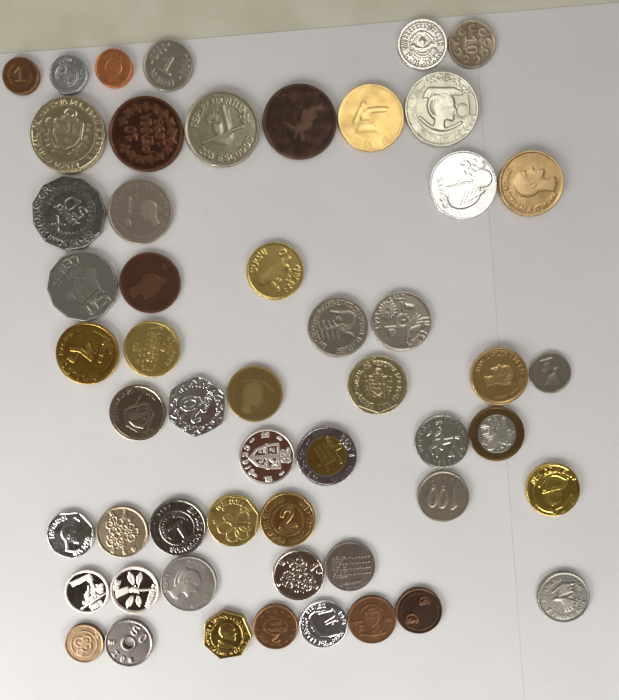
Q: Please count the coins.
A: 53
